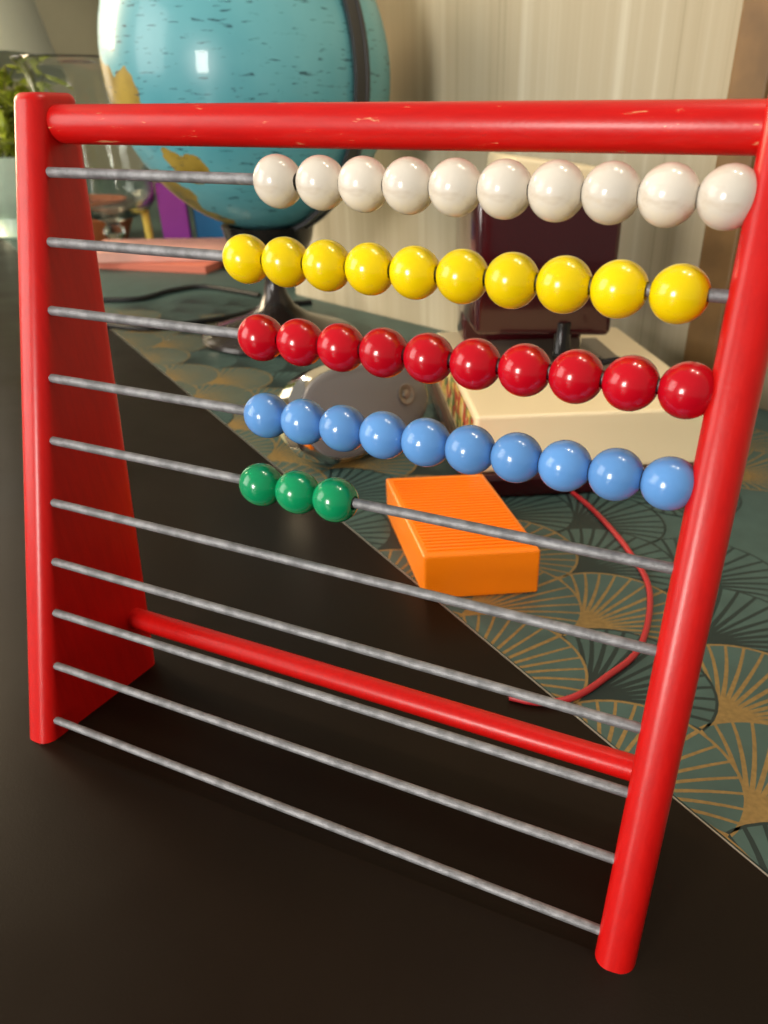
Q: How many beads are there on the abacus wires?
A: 43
